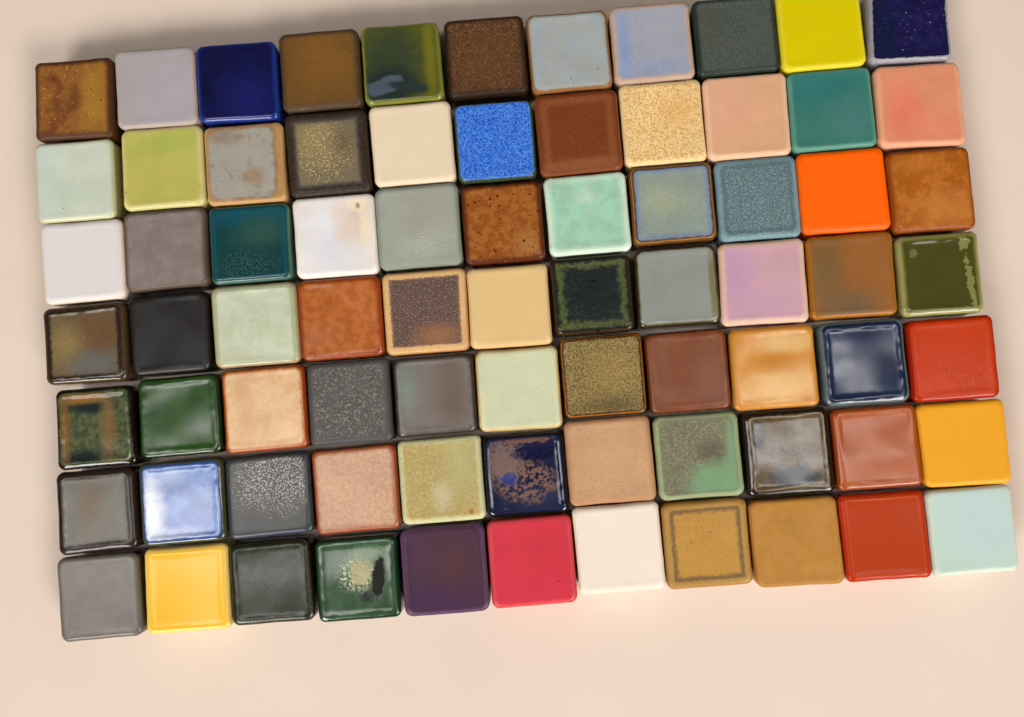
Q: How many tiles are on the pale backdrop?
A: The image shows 77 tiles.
